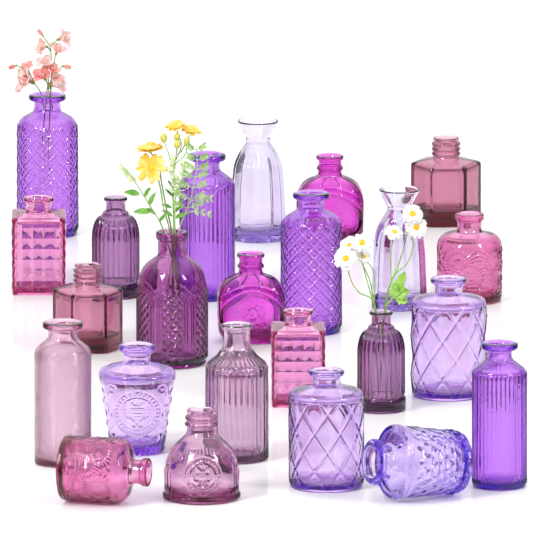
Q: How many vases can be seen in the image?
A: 24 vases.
